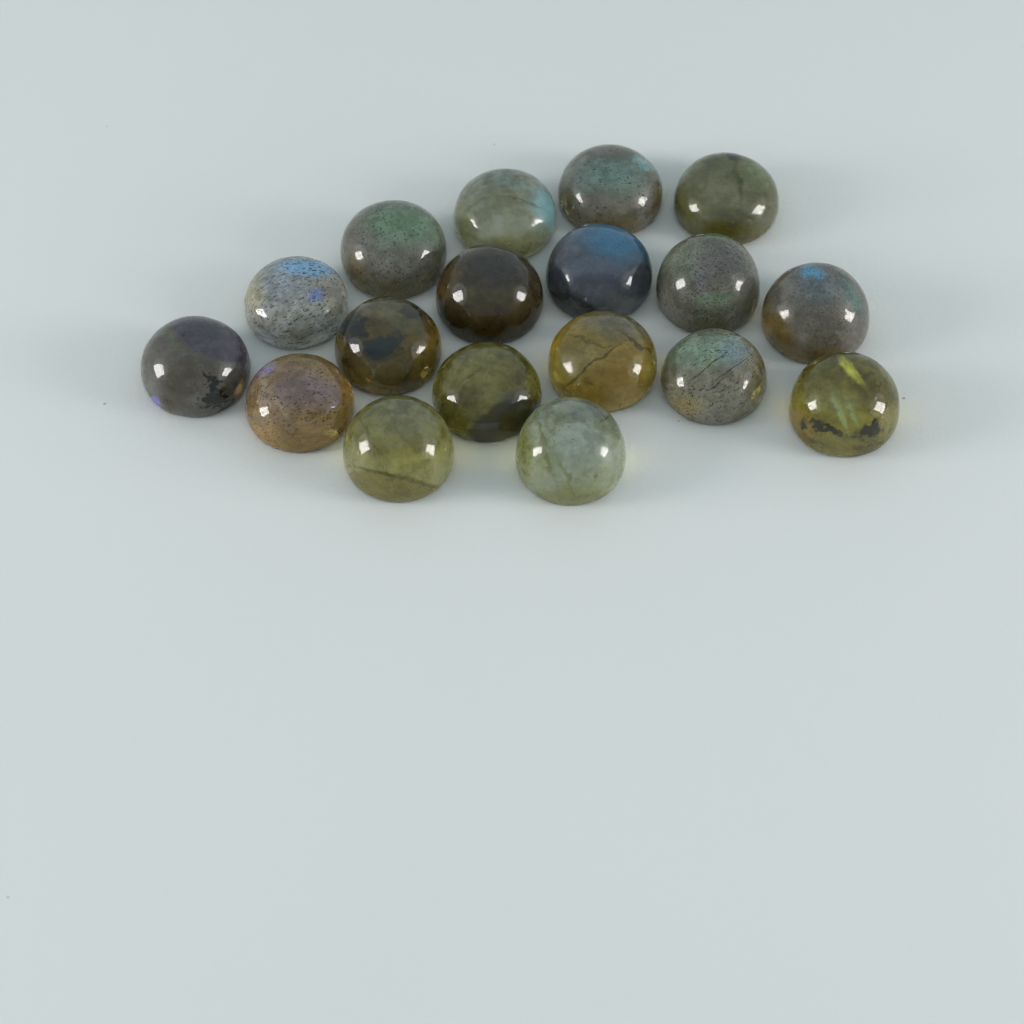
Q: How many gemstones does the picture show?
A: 18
